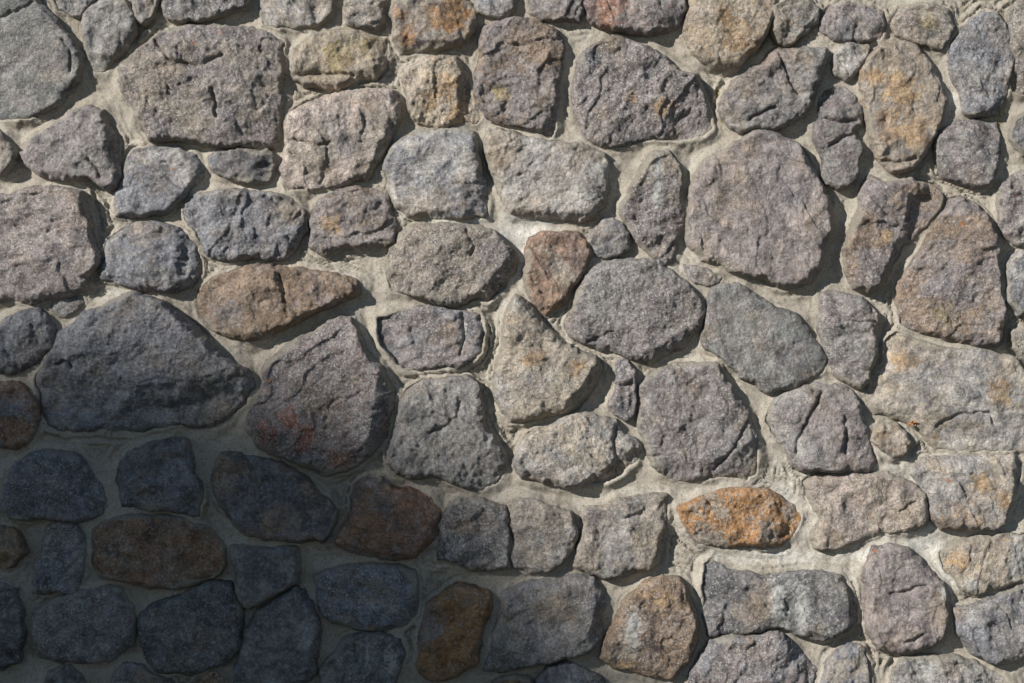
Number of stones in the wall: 103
